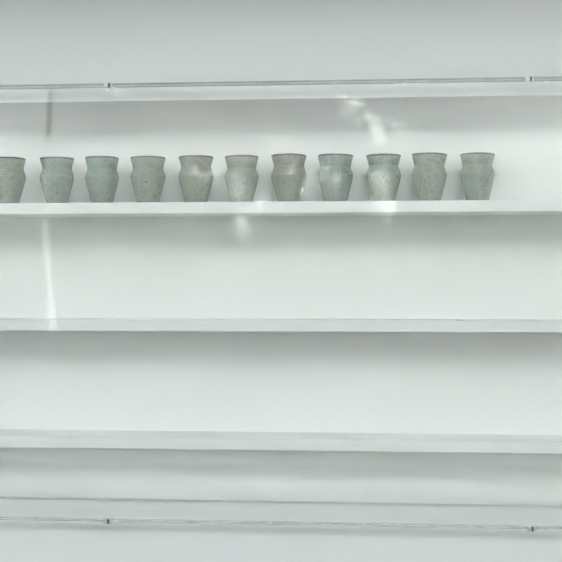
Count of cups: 11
